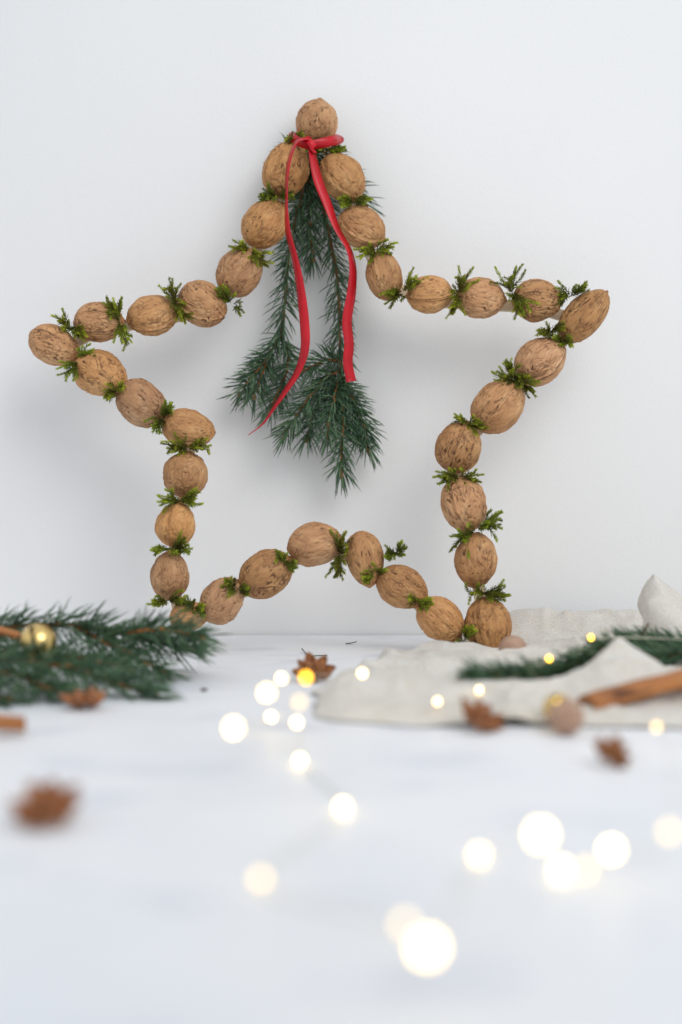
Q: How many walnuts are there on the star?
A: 34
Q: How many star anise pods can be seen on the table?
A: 5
